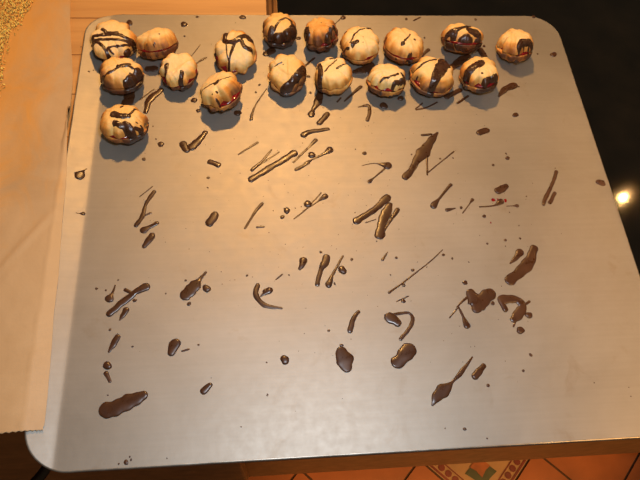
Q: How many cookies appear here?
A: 18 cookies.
